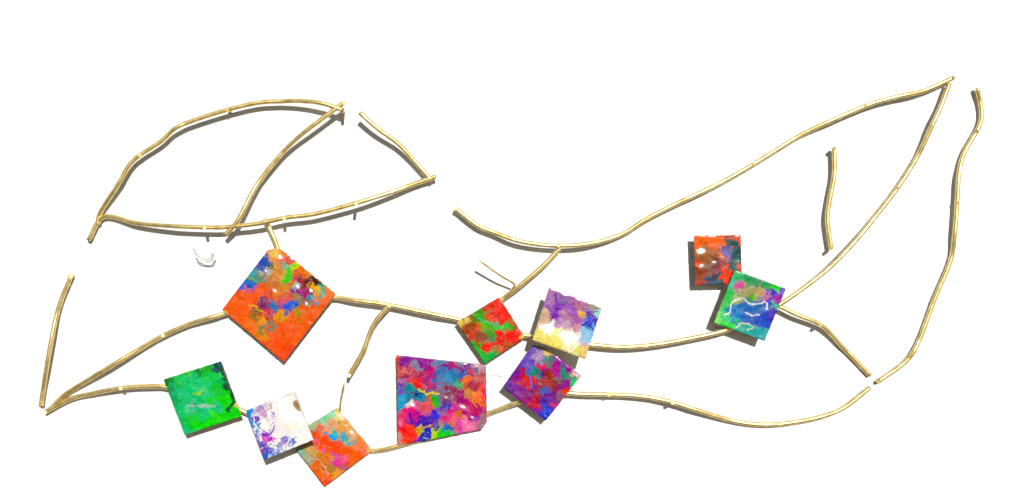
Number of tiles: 10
